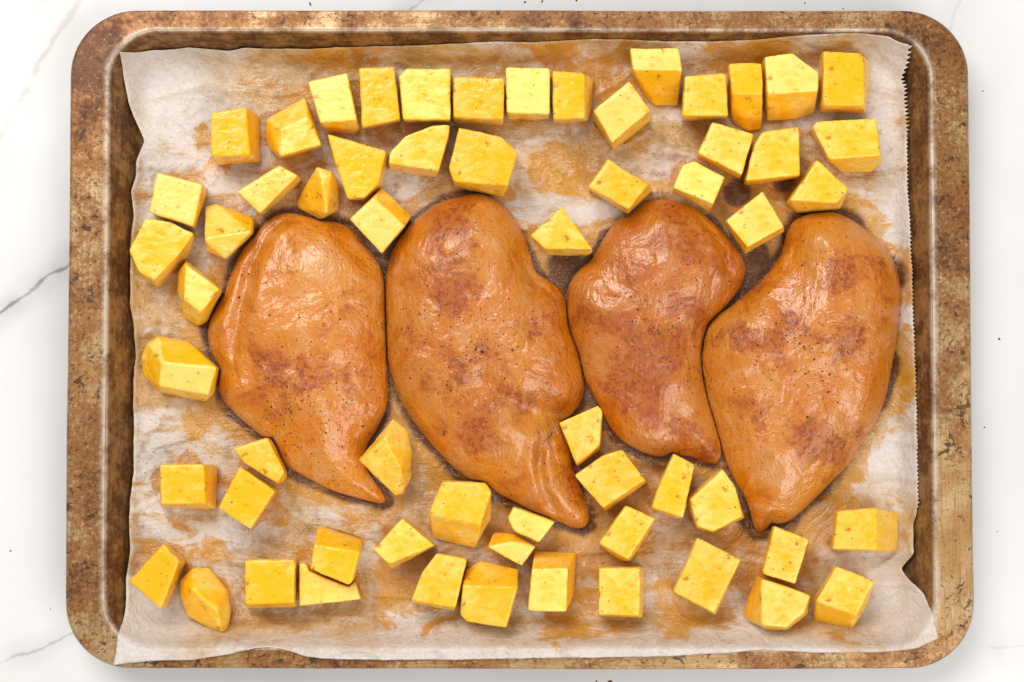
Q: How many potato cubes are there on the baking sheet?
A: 60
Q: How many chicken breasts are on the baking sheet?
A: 4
